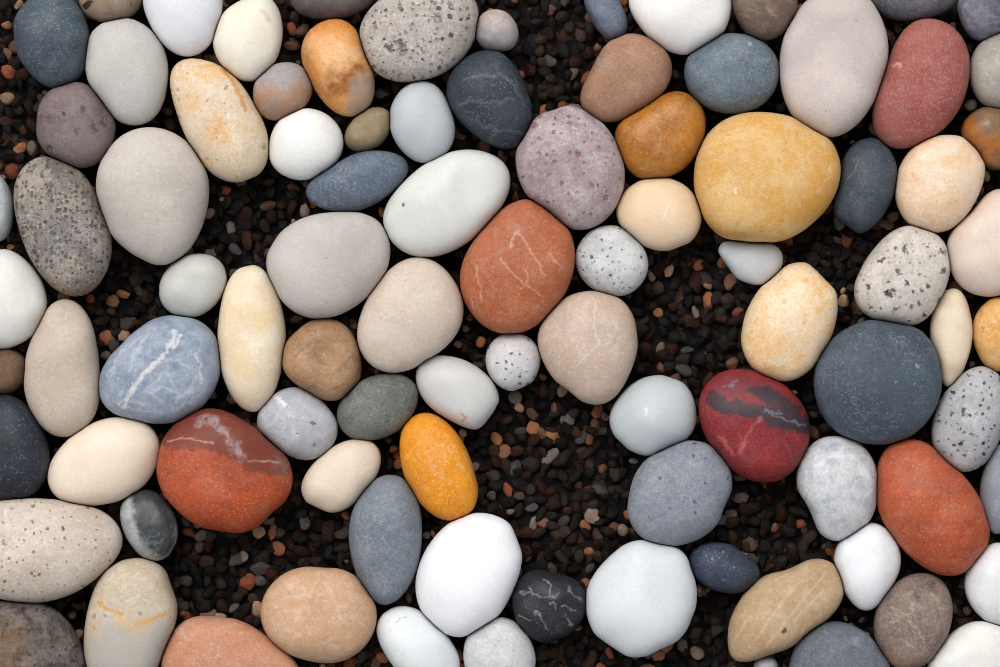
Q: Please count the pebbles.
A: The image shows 93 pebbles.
